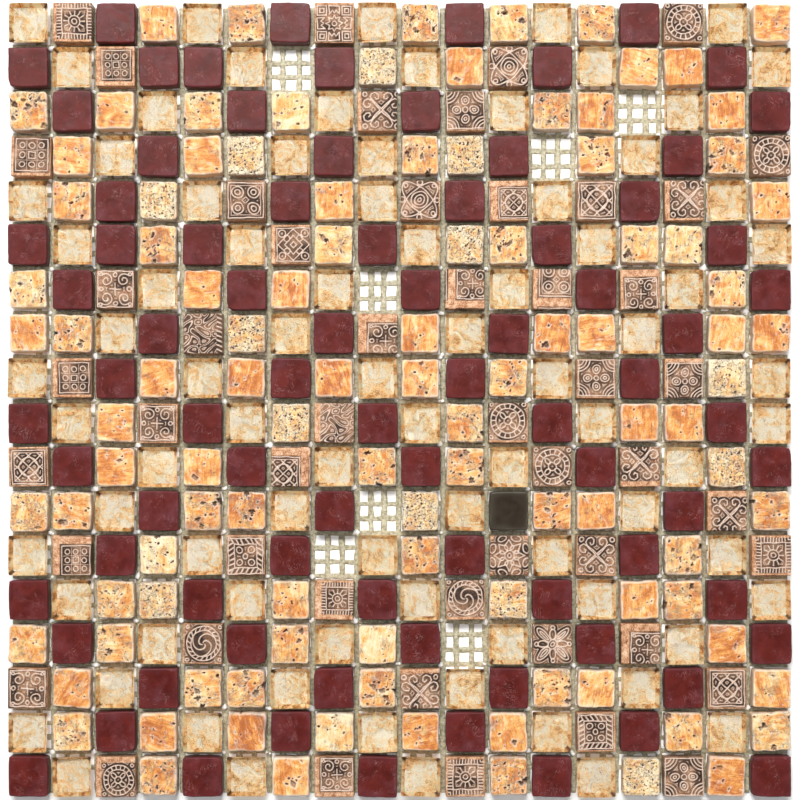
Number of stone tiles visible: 104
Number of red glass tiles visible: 81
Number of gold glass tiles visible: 81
